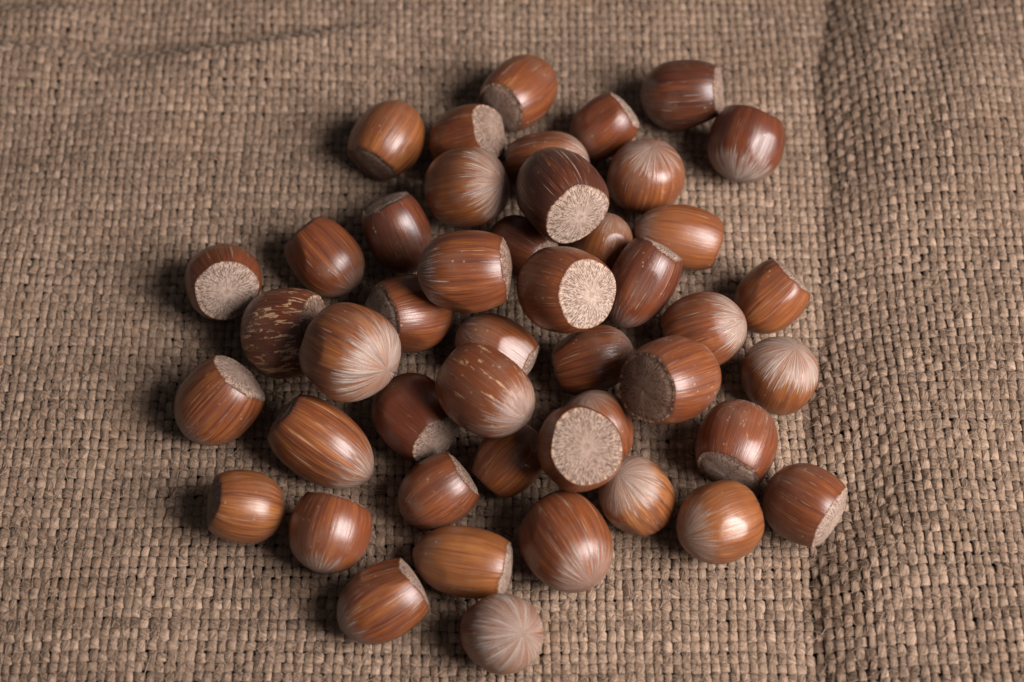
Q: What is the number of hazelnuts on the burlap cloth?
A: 46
